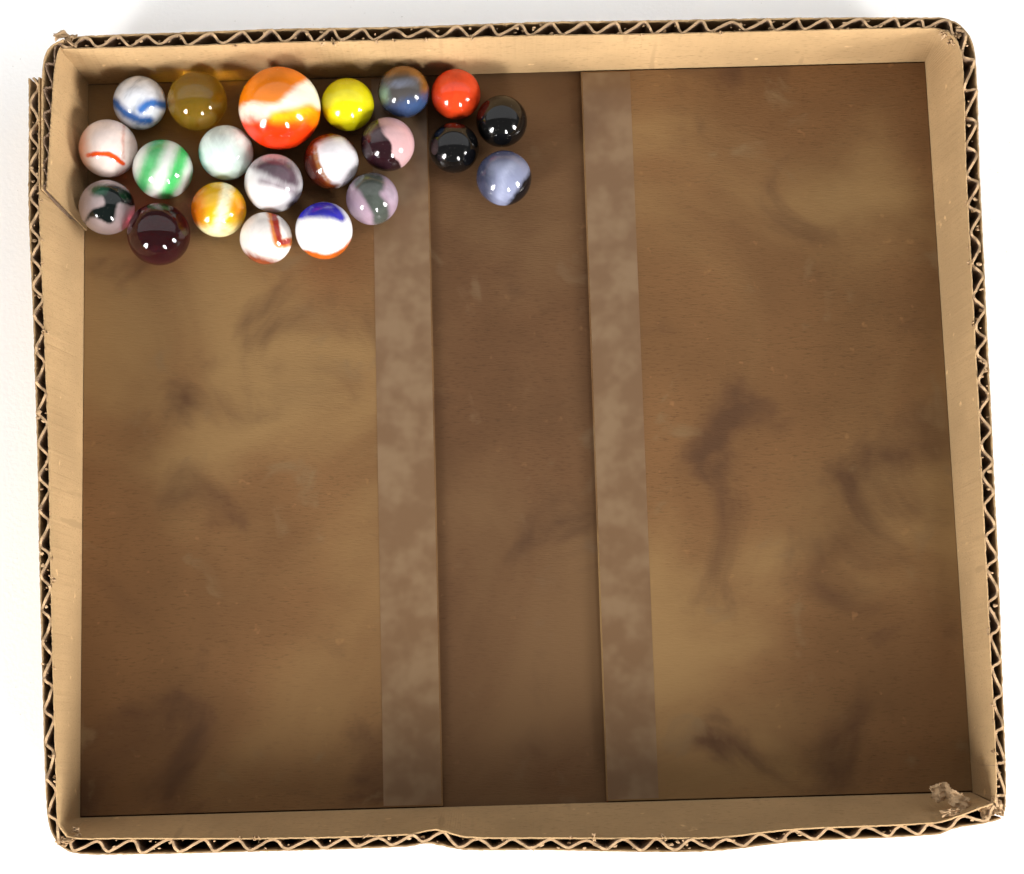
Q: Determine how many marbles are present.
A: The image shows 21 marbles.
